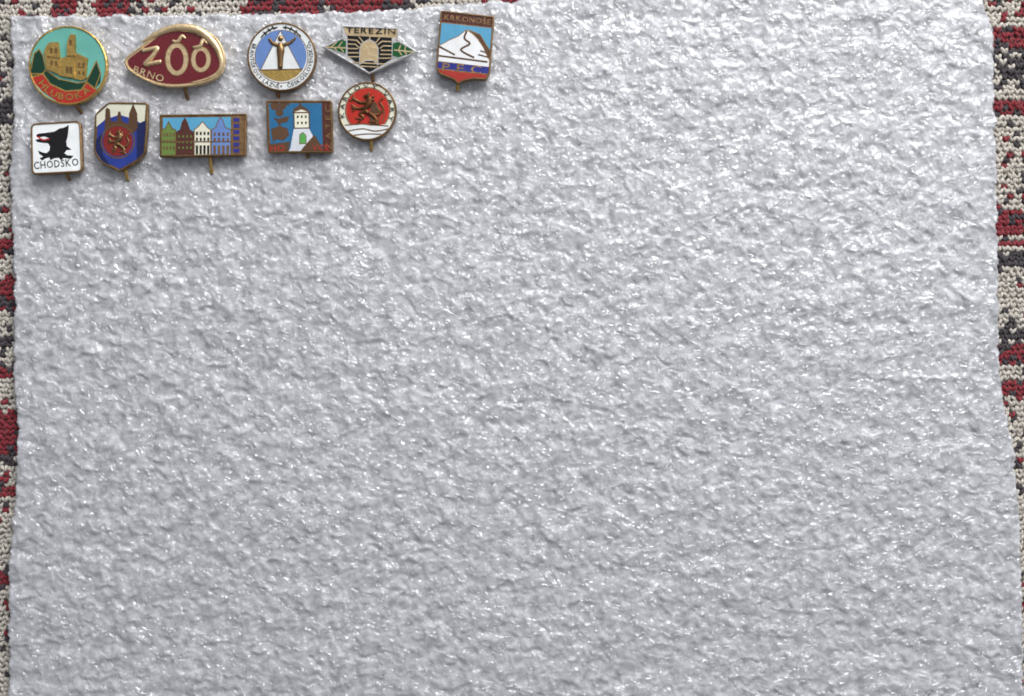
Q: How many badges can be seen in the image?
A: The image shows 10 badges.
